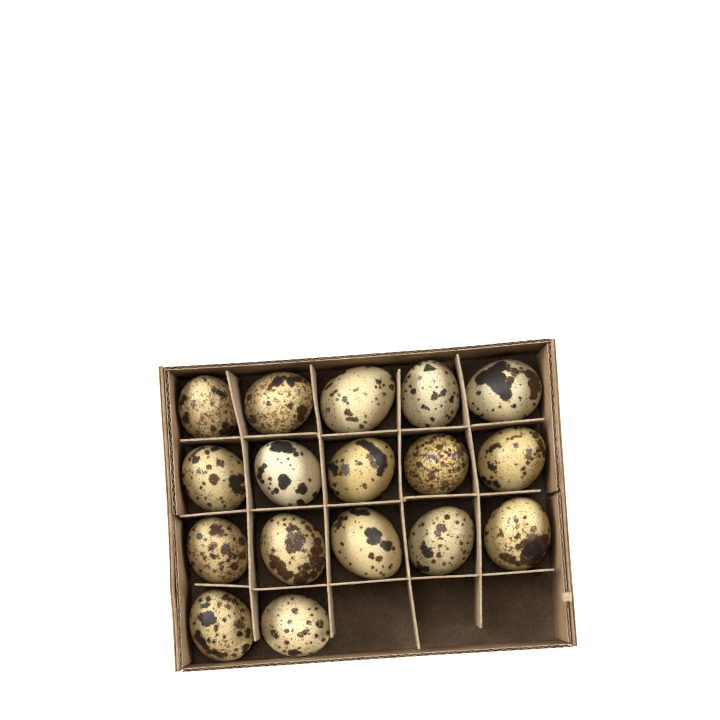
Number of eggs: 17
